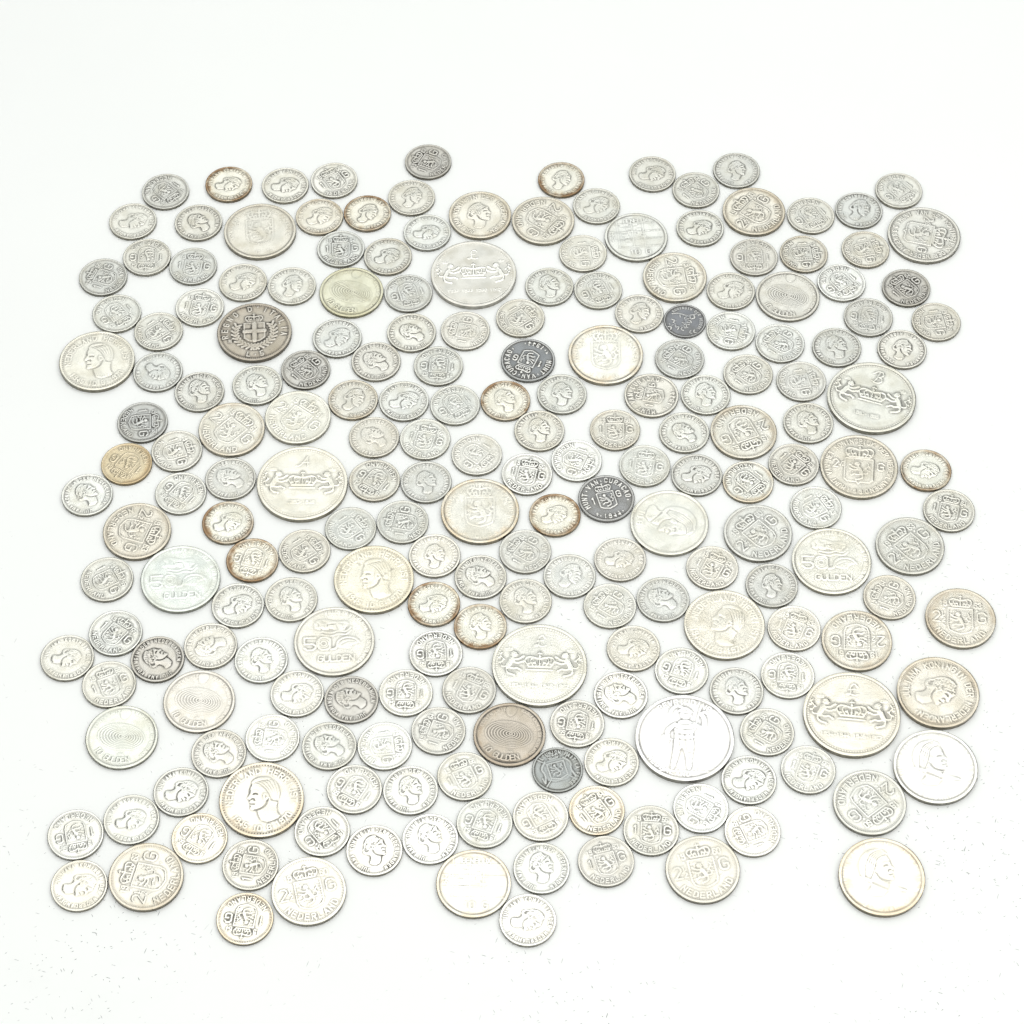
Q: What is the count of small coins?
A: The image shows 166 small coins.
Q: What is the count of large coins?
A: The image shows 46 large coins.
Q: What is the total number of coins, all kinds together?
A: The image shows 212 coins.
